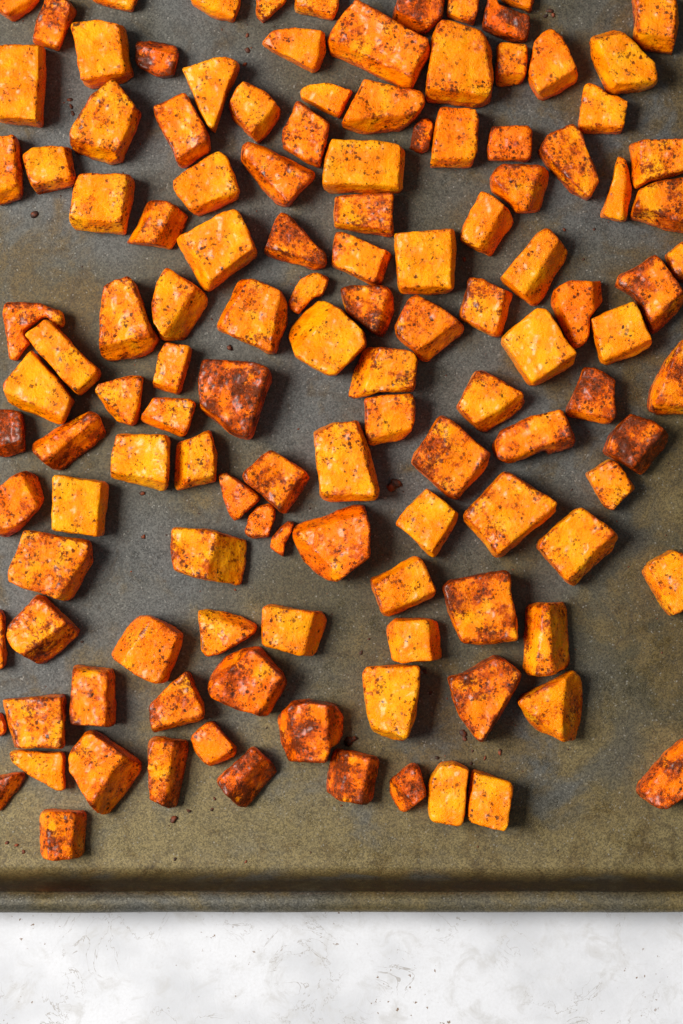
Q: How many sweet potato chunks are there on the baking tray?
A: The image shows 127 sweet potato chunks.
